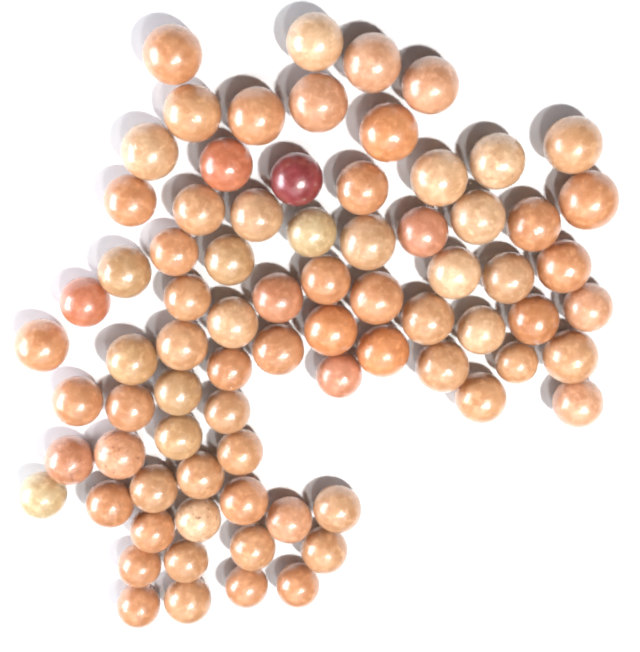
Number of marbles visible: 78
